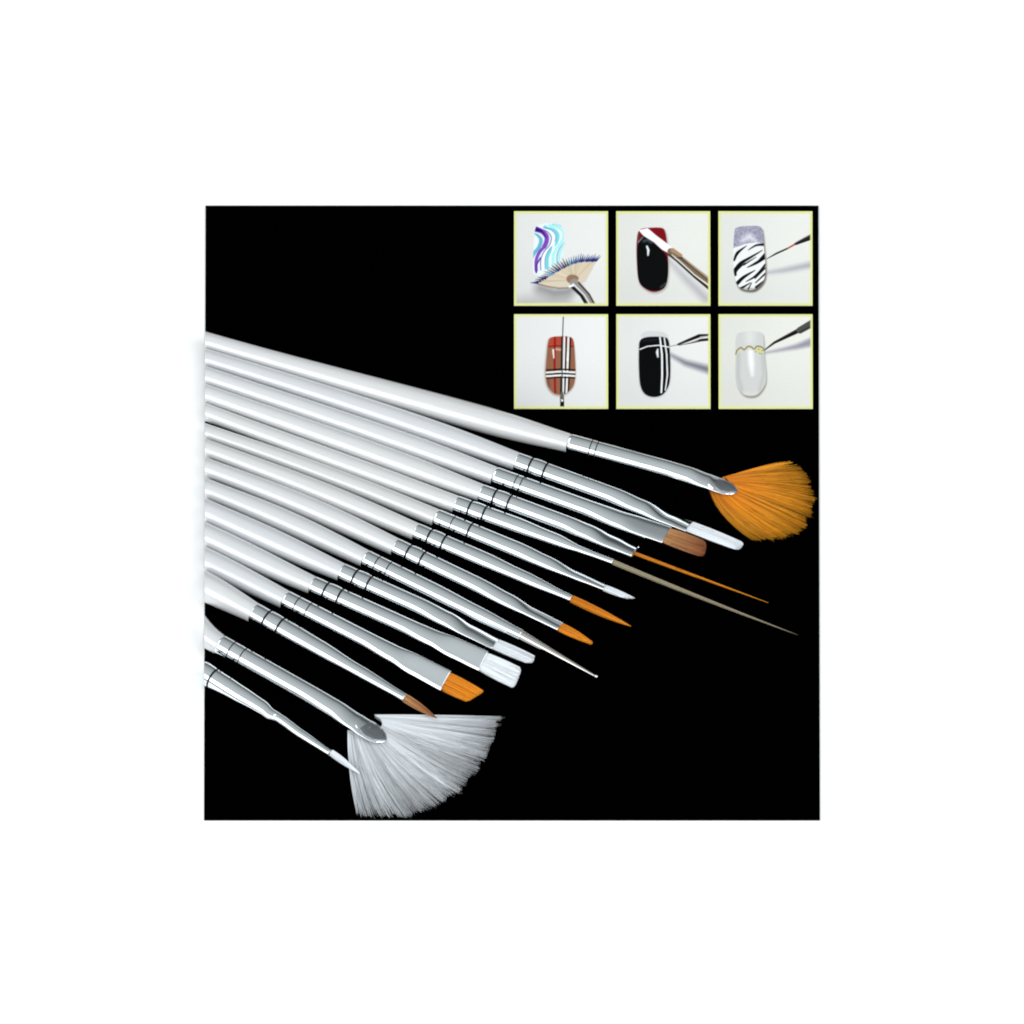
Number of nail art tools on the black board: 15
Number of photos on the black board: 6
